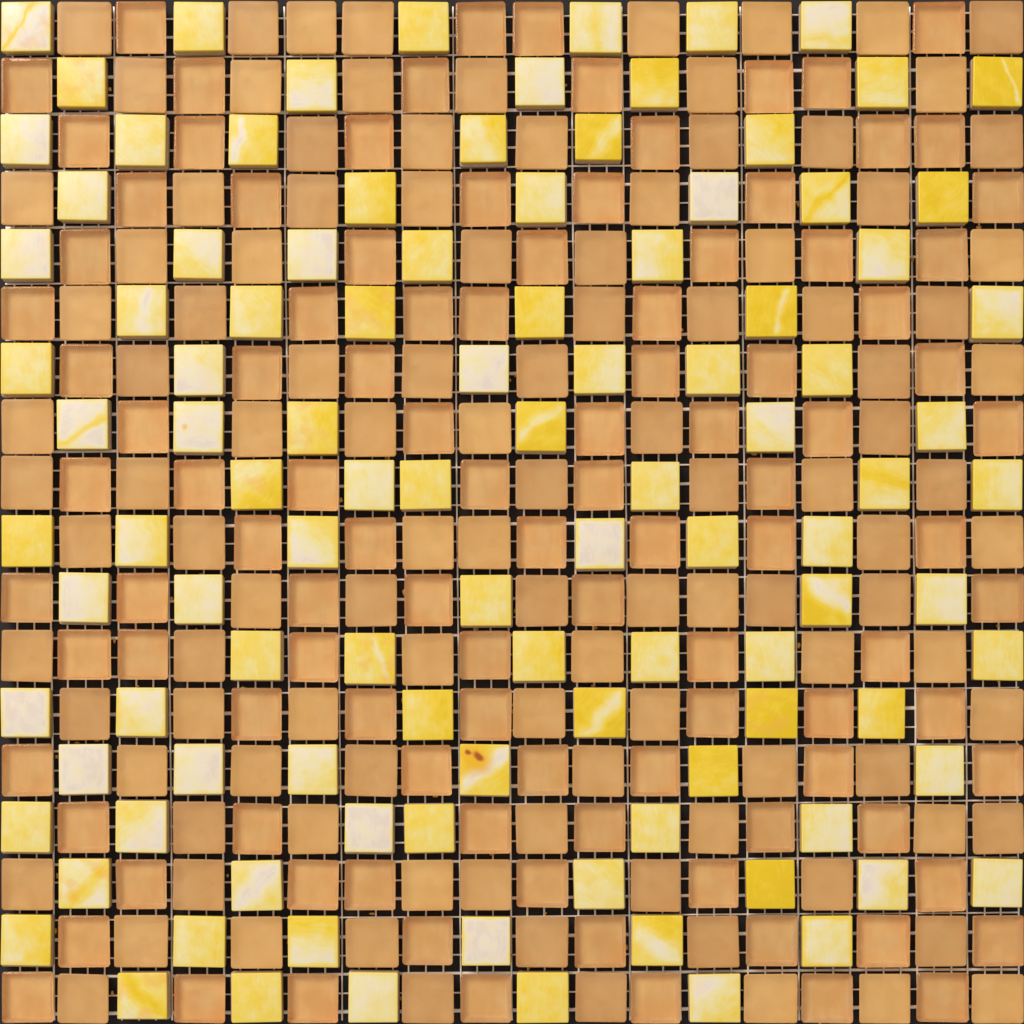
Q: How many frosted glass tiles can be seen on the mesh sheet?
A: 111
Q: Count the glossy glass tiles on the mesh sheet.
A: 107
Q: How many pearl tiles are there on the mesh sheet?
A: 106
